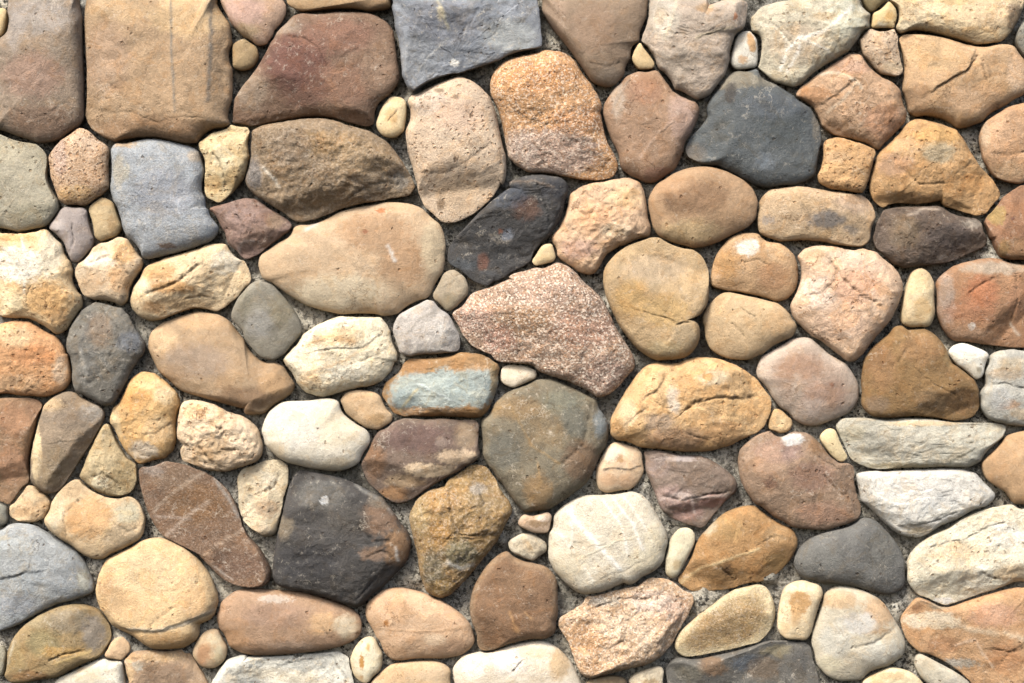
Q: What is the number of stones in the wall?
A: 124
